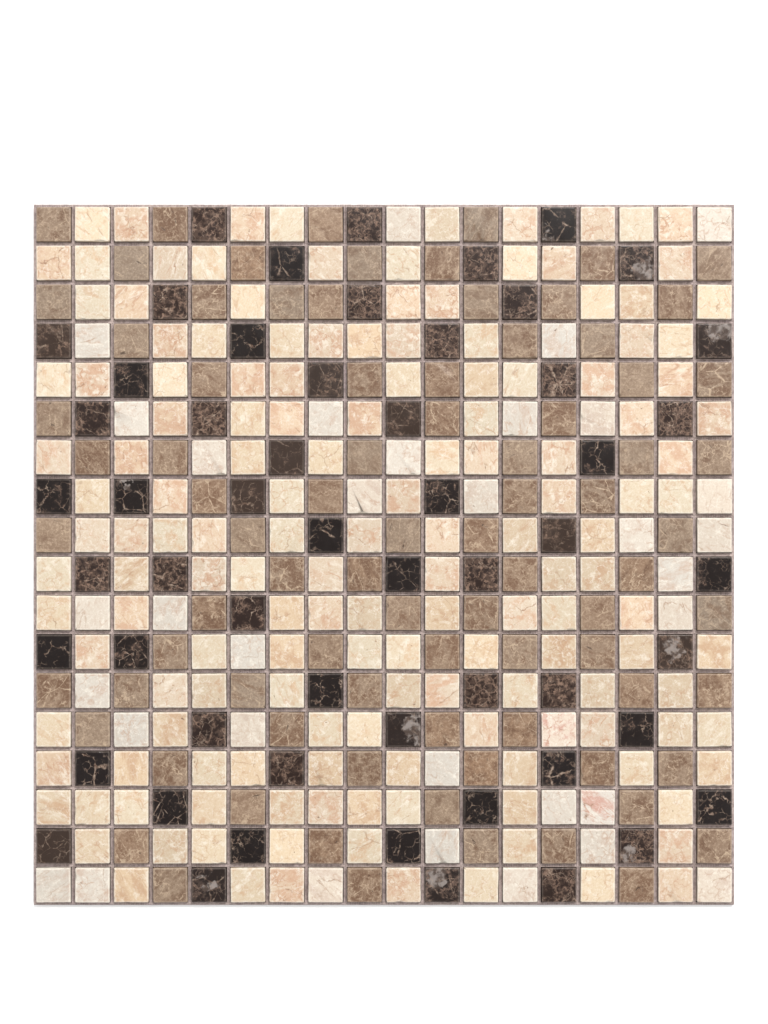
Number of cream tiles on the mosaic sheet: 185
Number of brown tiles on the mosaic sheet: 83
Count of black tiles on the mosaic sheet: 56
